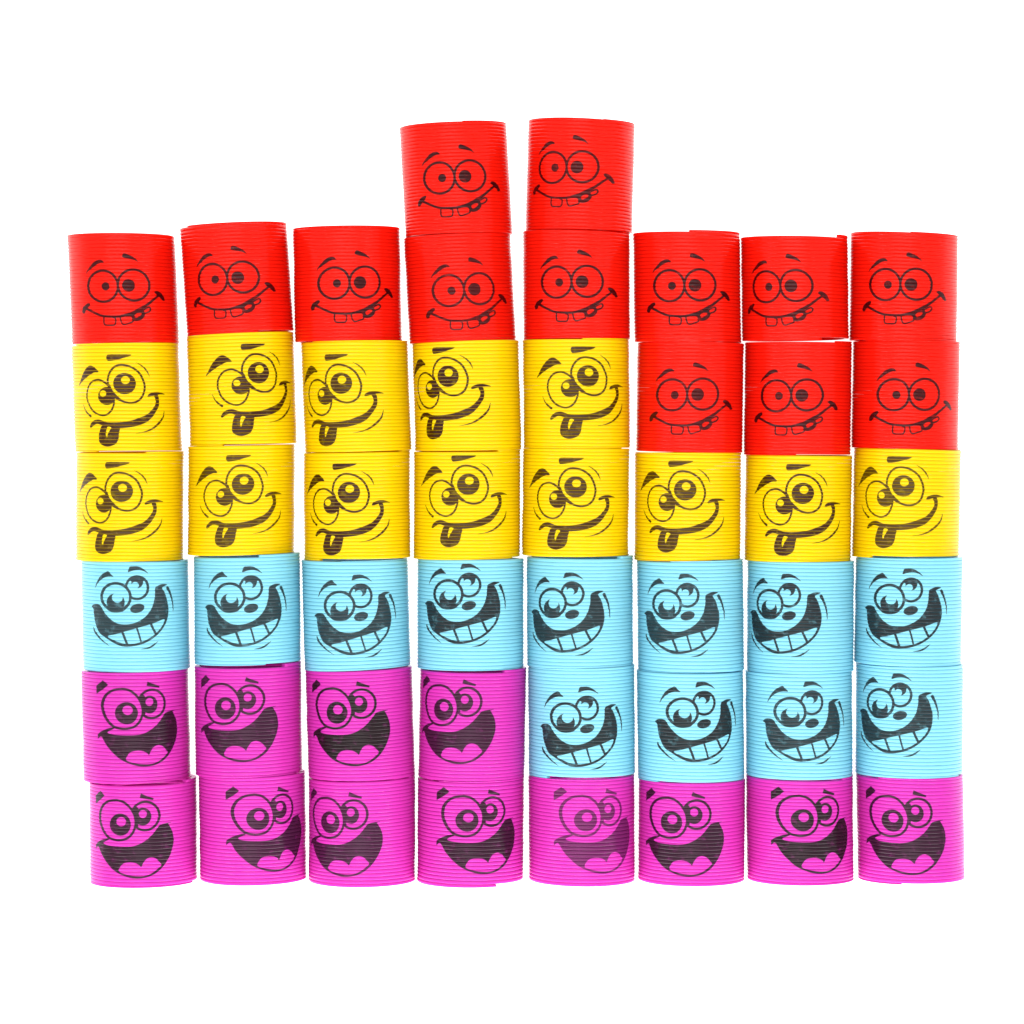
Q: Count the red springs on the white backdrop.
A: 13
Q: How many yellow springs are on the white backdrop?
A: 13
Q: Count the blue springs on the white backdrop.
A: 12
